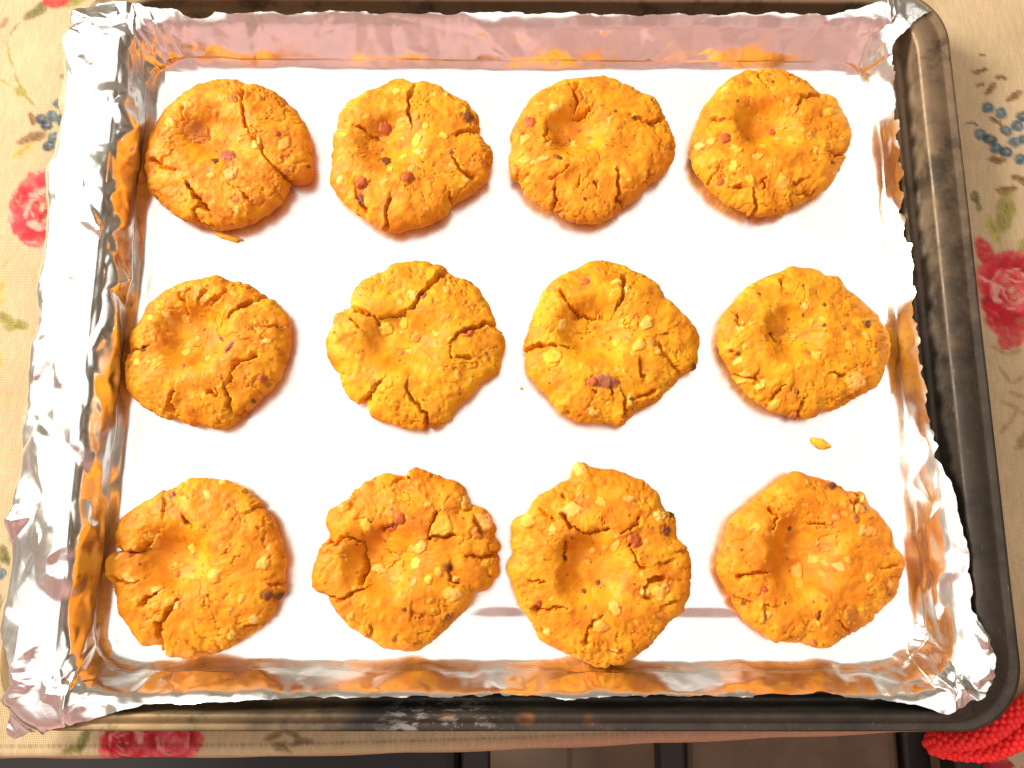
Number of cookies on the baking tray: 12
